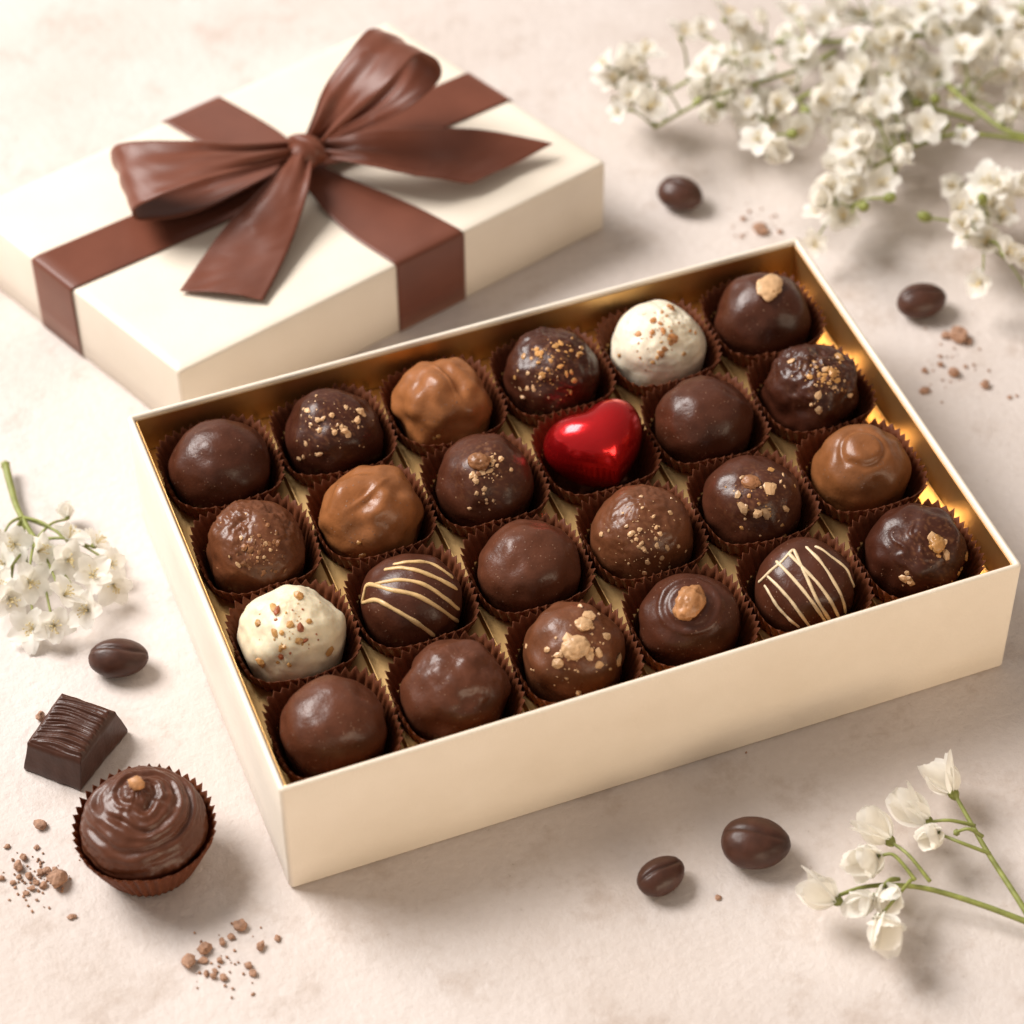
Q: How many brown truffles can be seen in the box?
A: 21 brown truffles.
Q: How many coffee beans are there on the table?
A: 5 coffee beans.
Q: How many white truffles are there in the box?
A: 2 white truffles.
